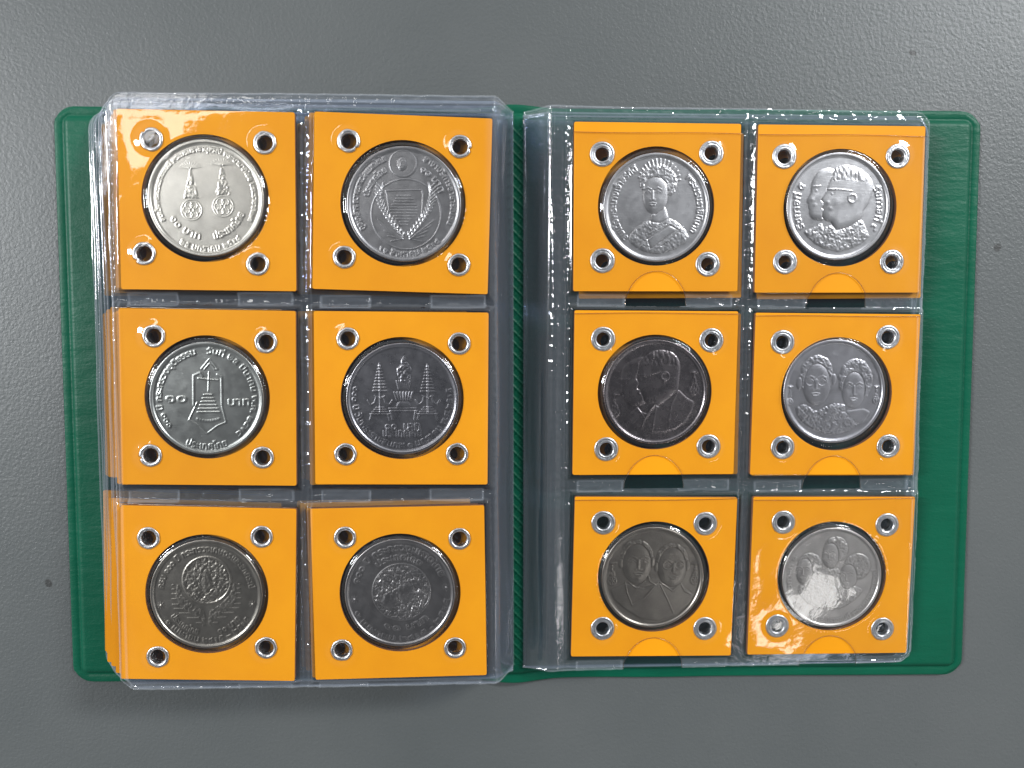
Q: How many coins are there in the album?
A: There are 12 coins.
